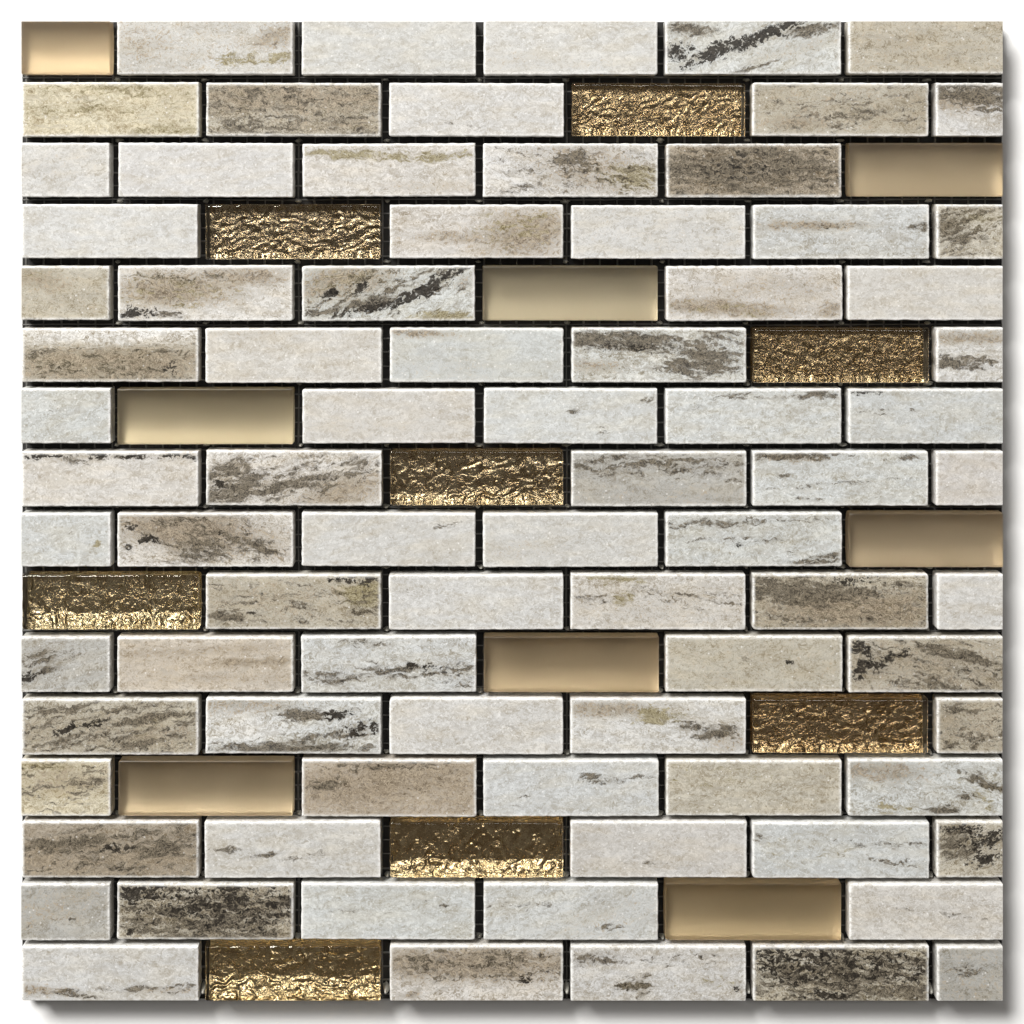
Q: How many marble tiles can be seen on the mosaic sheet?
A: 80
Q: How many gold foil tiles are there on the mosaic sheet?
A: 8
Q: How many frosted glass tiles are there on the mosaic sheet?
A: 8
